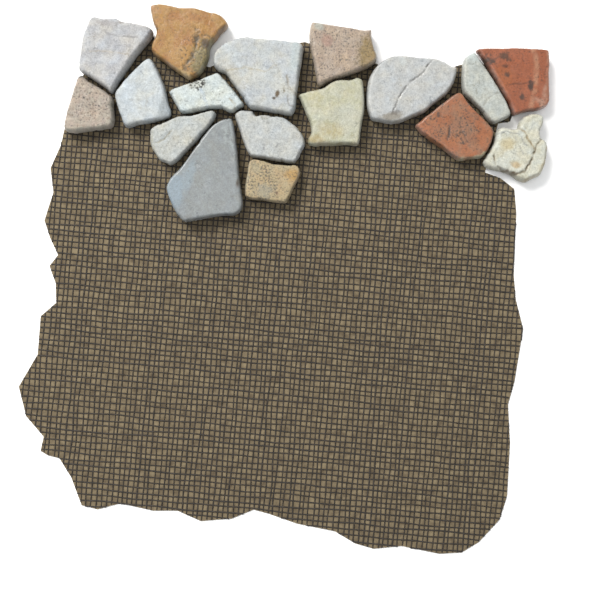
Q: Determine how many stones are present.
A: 17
